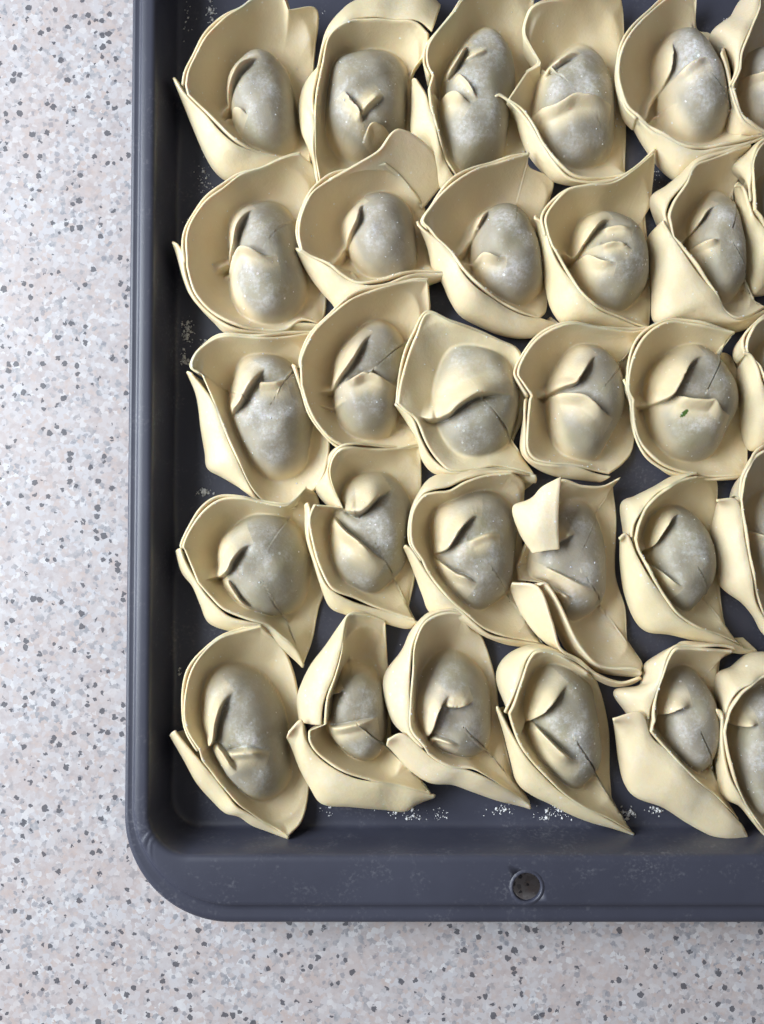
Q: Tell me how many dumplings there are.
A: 30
